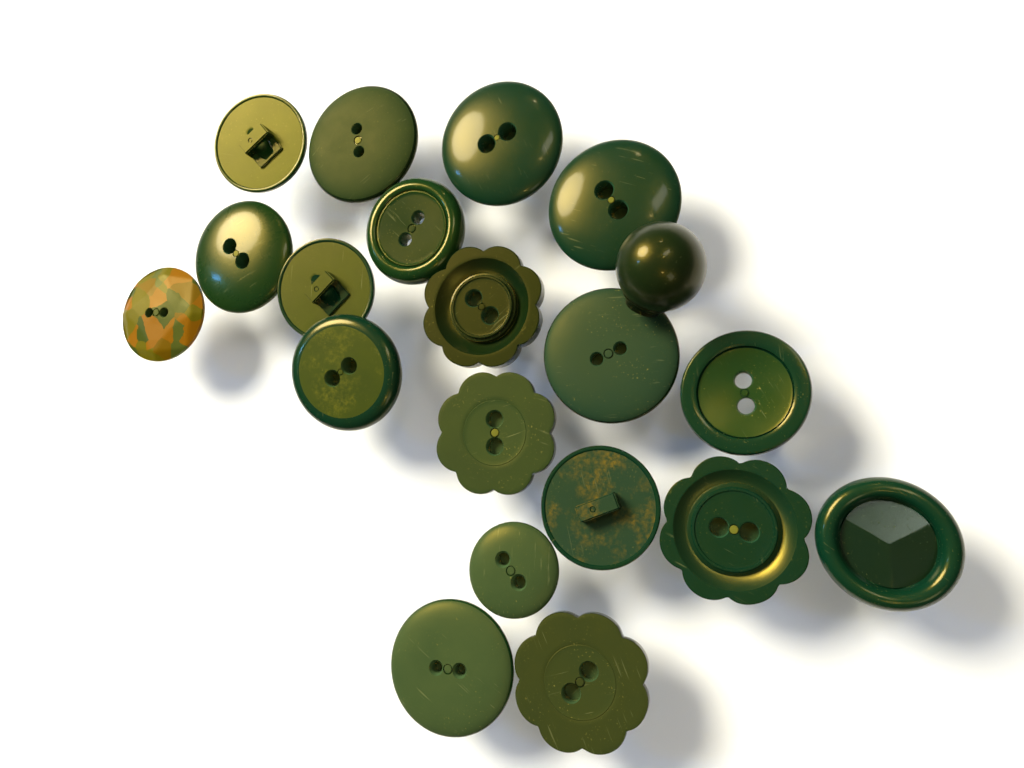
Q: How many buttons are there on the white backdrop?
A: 20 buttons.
